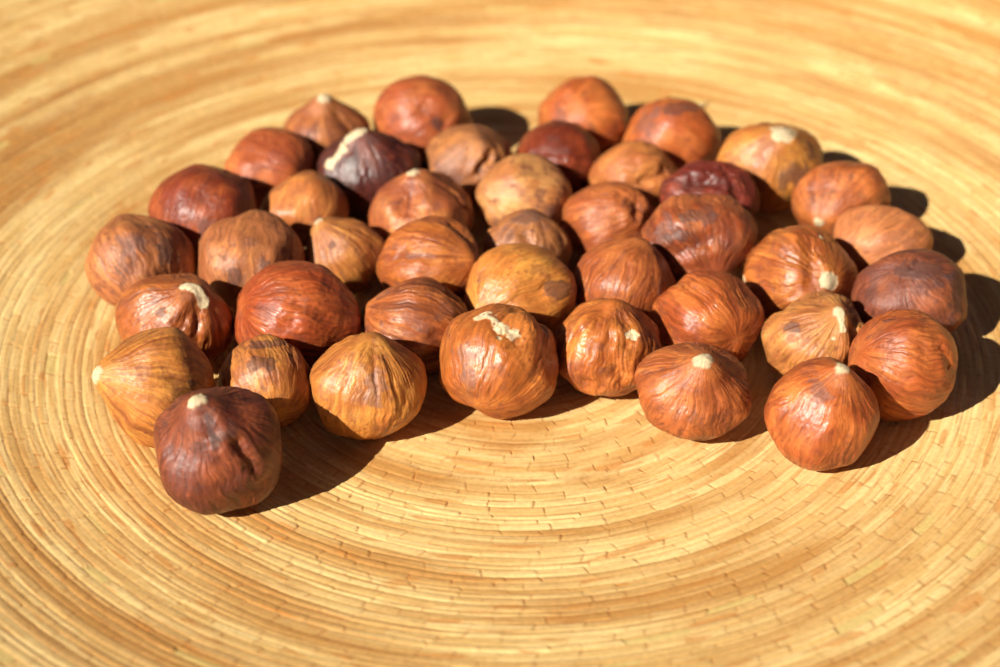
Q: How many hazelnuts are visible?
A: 42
